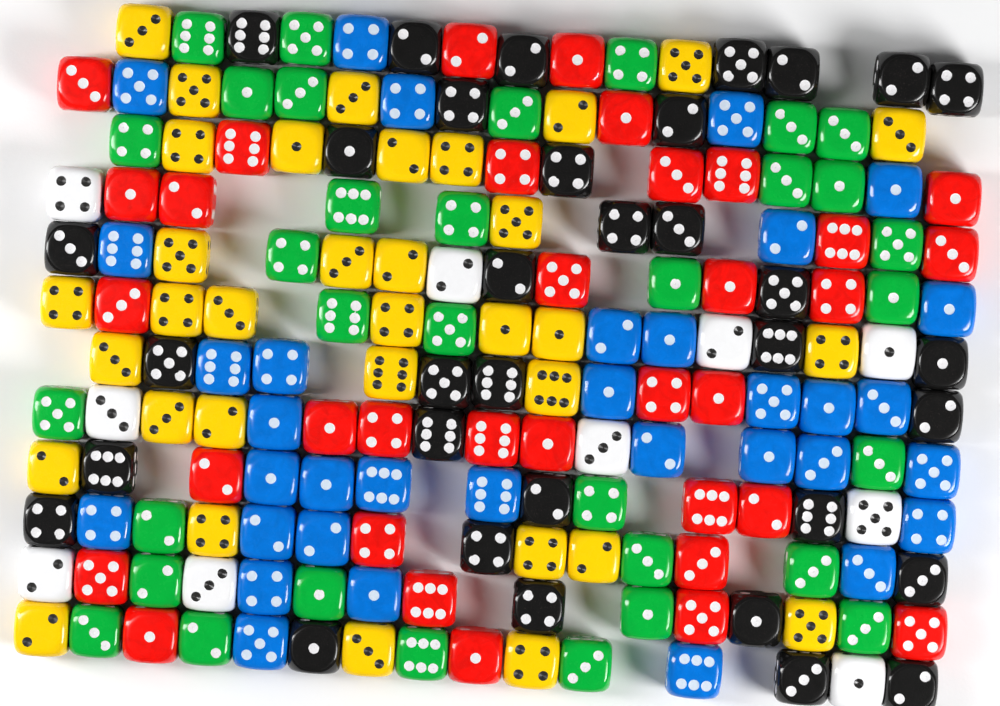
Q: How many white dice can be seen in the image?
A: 10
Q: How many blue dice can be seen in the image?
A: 34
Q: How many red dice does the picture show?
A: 34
